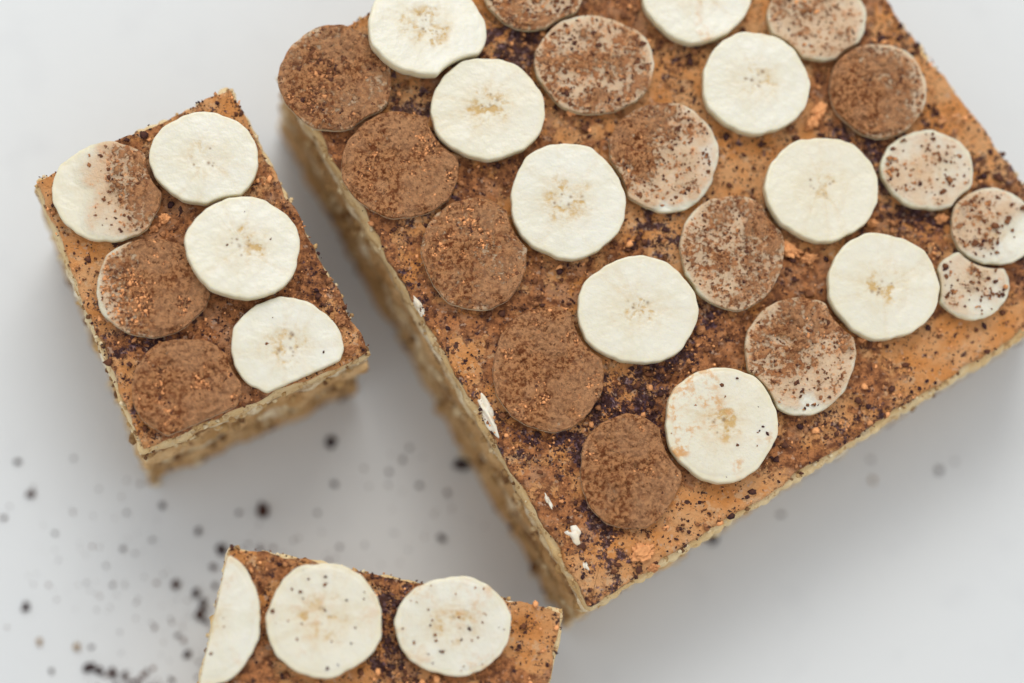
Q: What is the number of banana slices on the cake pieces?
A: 33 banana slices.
